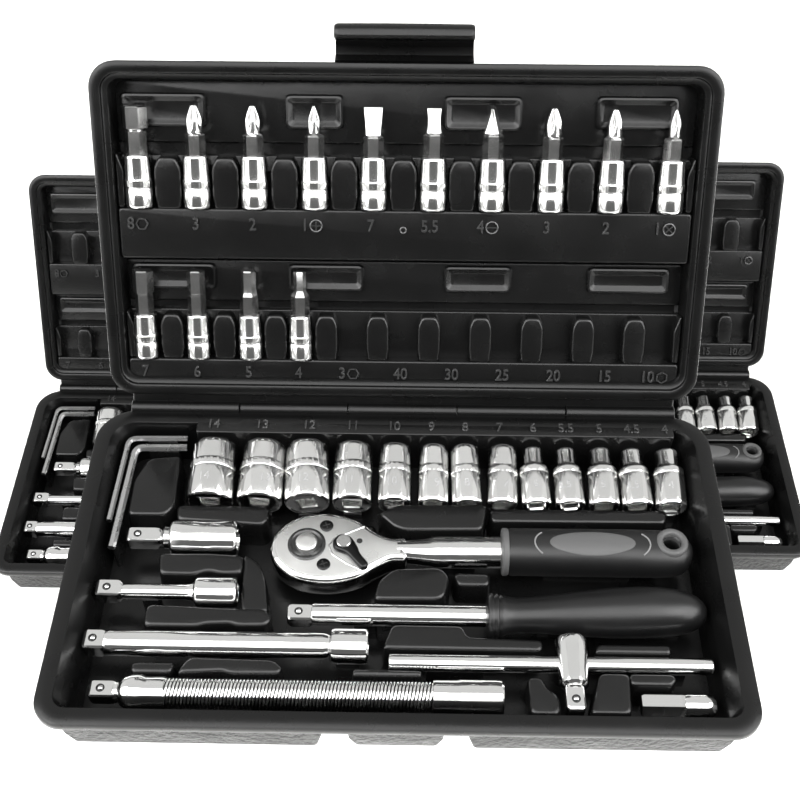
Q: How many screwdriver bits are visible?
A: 14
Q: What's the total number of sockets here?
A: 18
